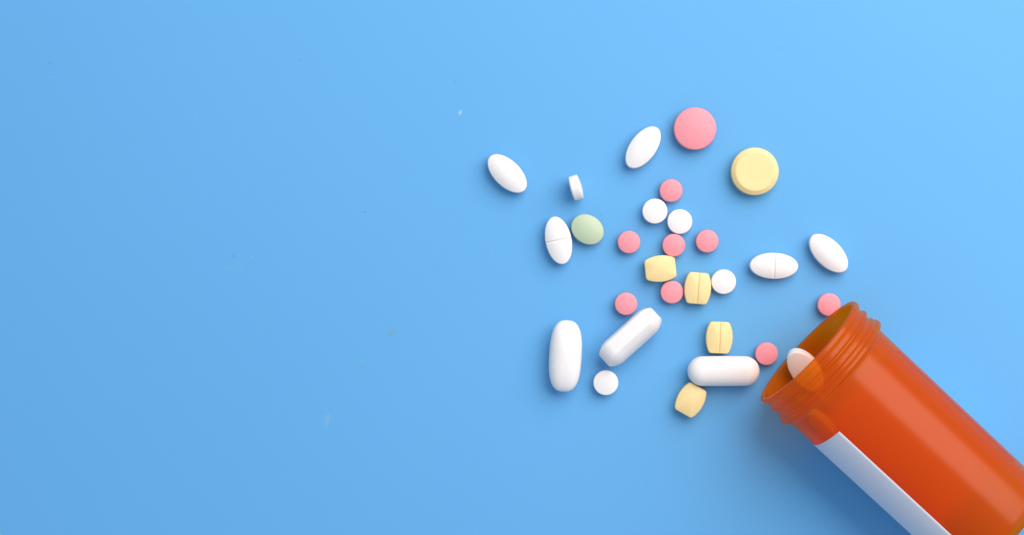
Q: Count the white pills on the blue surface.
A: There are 14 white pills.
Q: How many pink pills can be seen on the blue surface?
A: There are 9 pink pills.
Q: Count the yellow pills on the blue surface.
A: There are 5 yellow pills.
